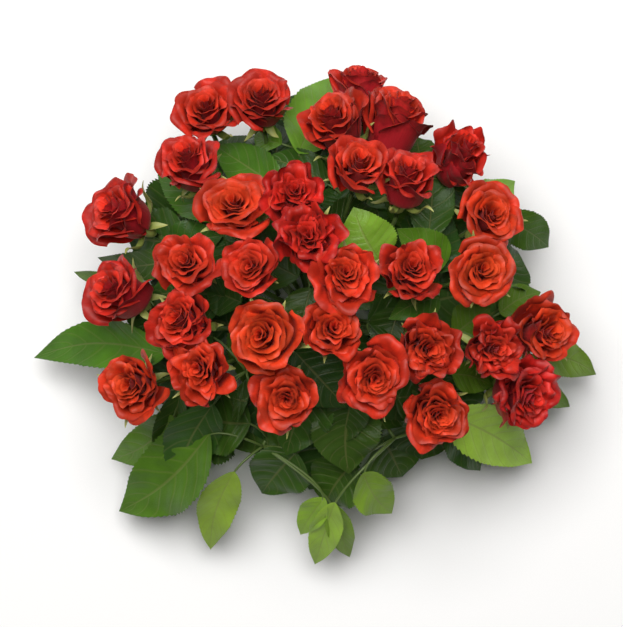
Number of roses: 32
